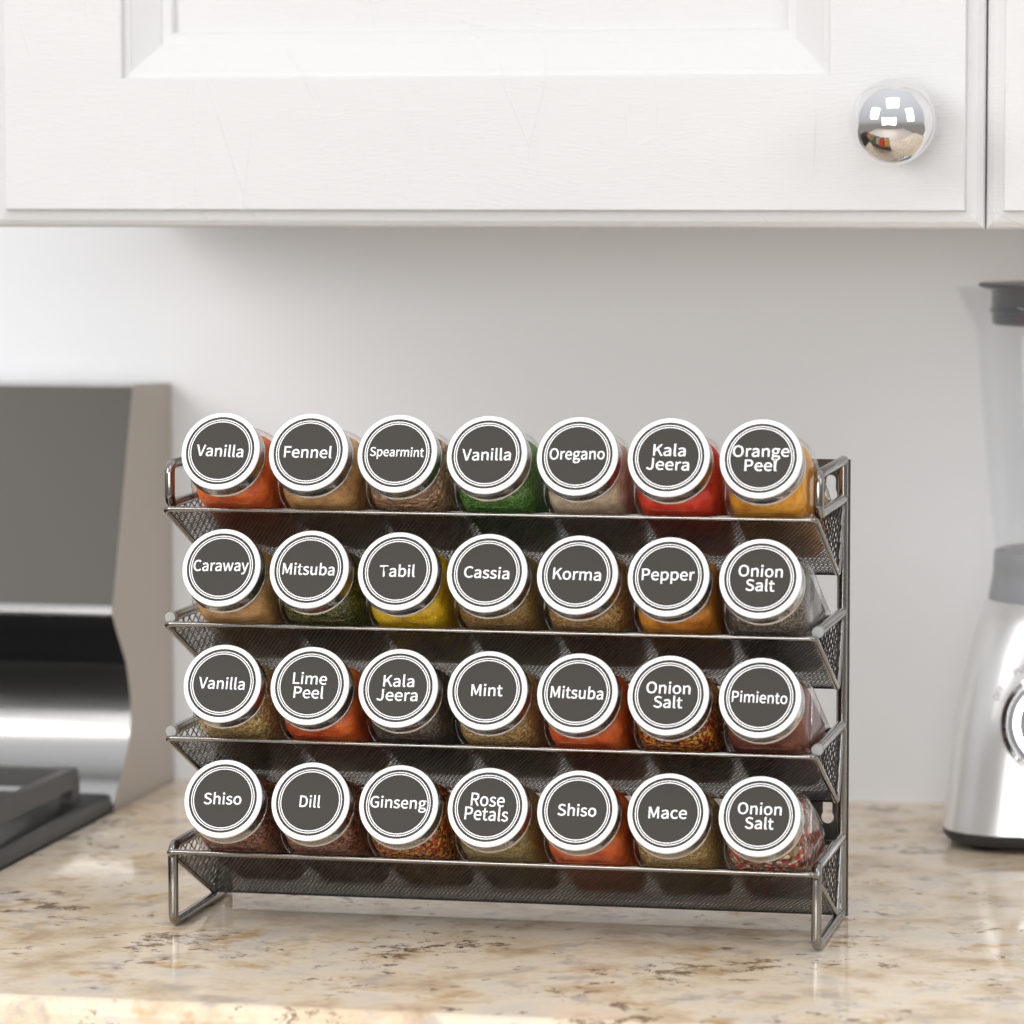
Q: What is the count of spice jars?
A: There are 28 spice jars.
